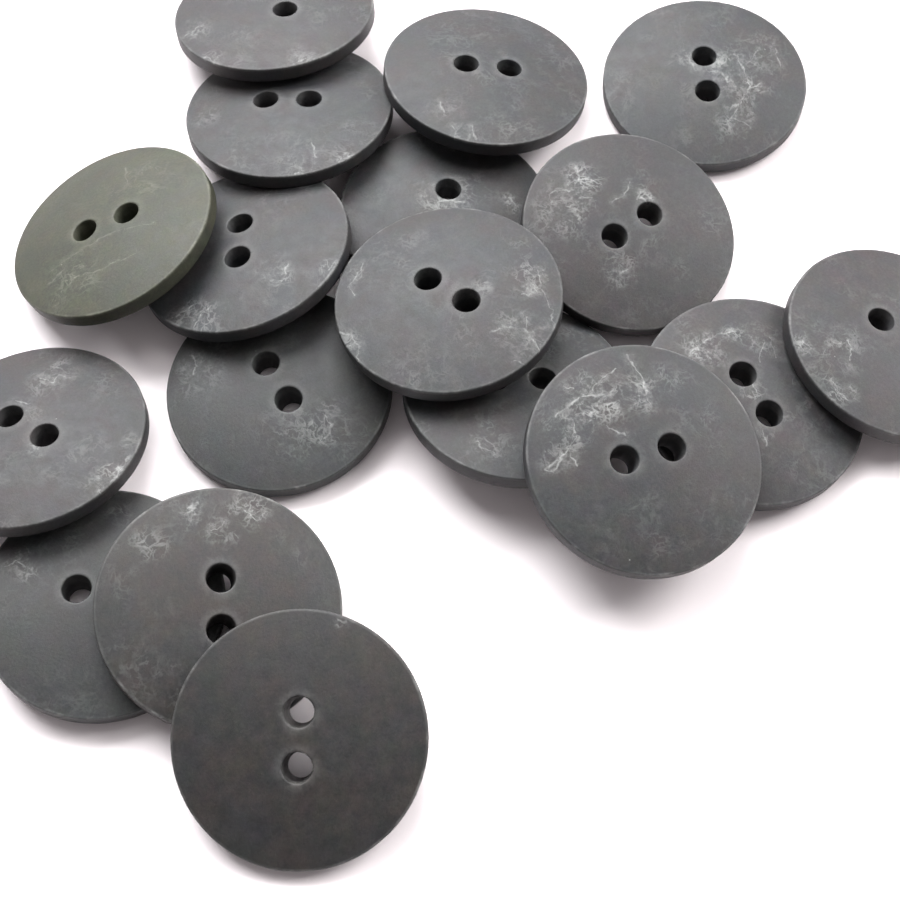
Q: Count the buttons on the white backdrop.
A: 18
